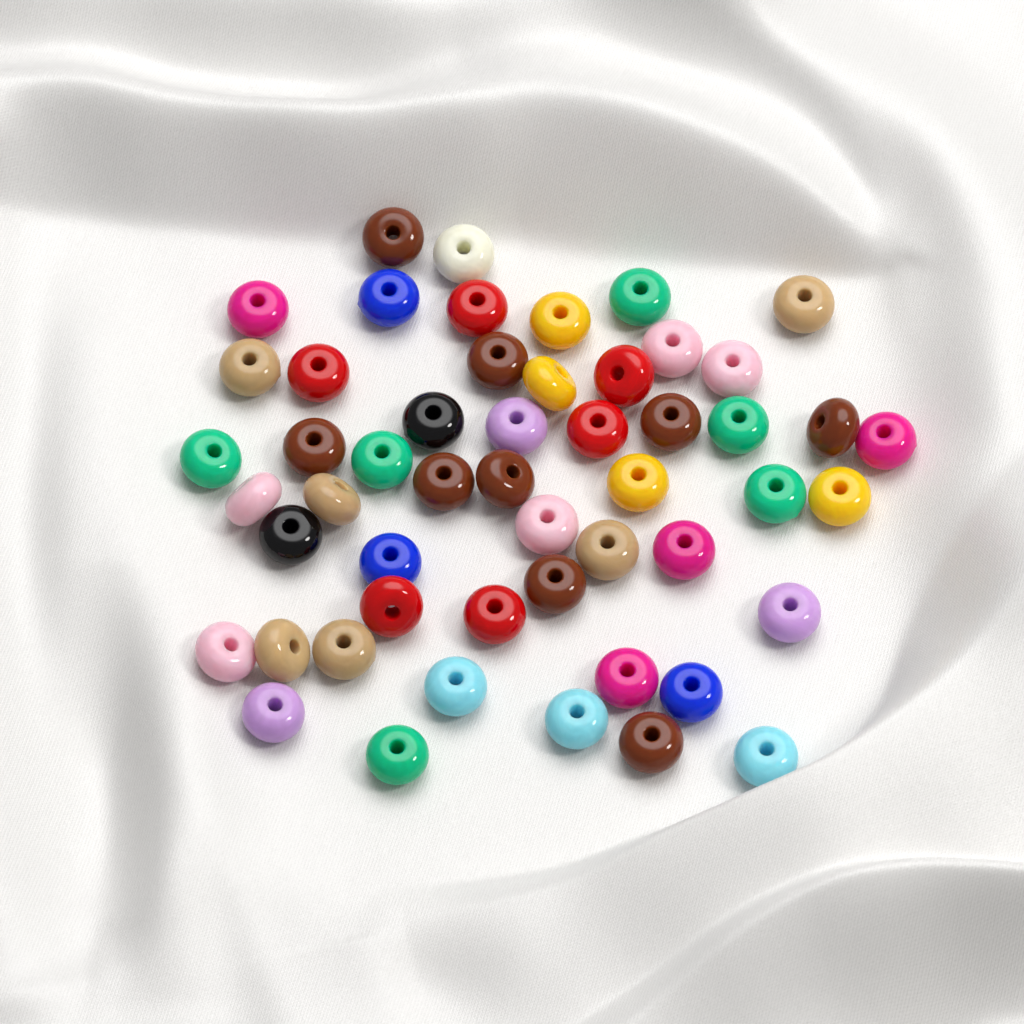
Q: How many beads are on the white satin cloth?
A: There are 52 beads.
